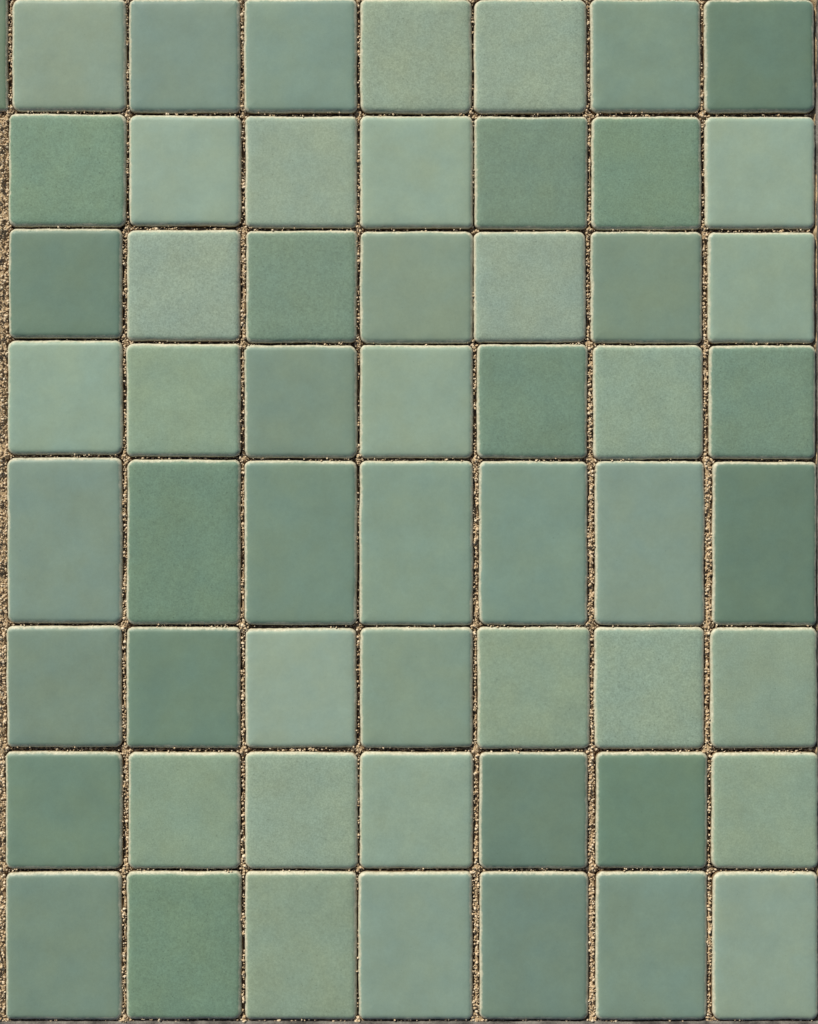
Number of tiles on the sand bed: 56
